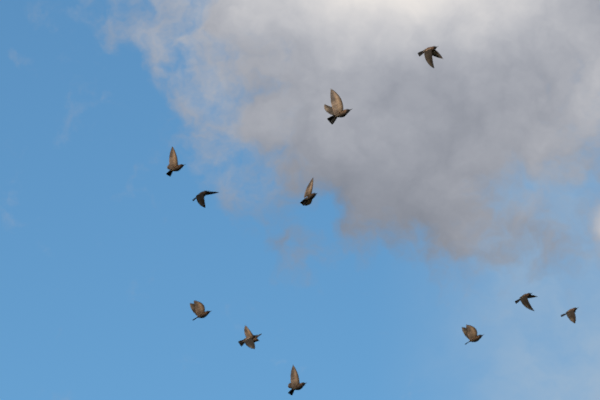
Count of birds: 12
